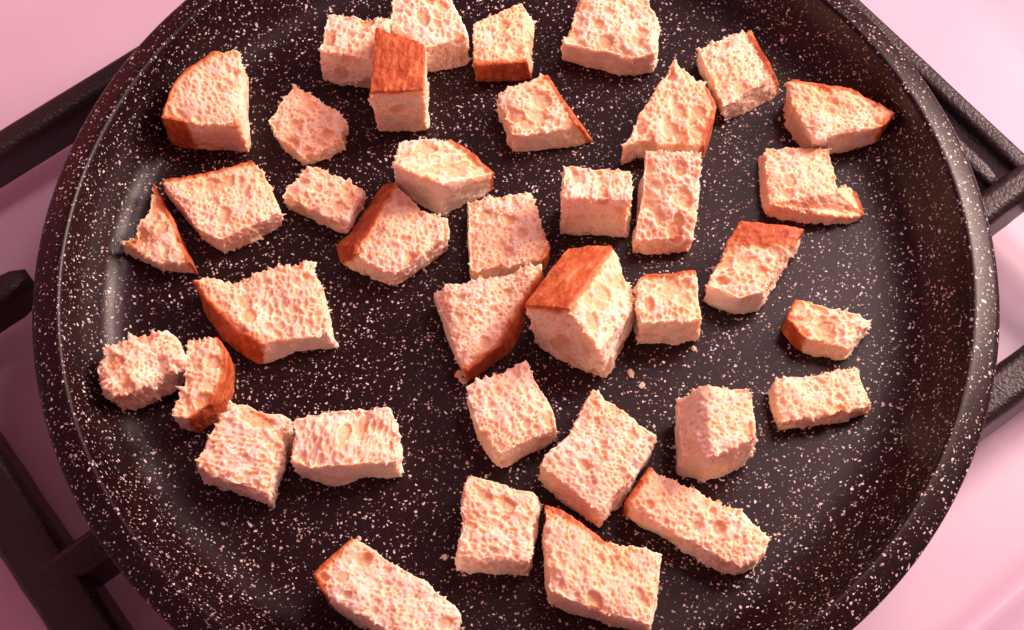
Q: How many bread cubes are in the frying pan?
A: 38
